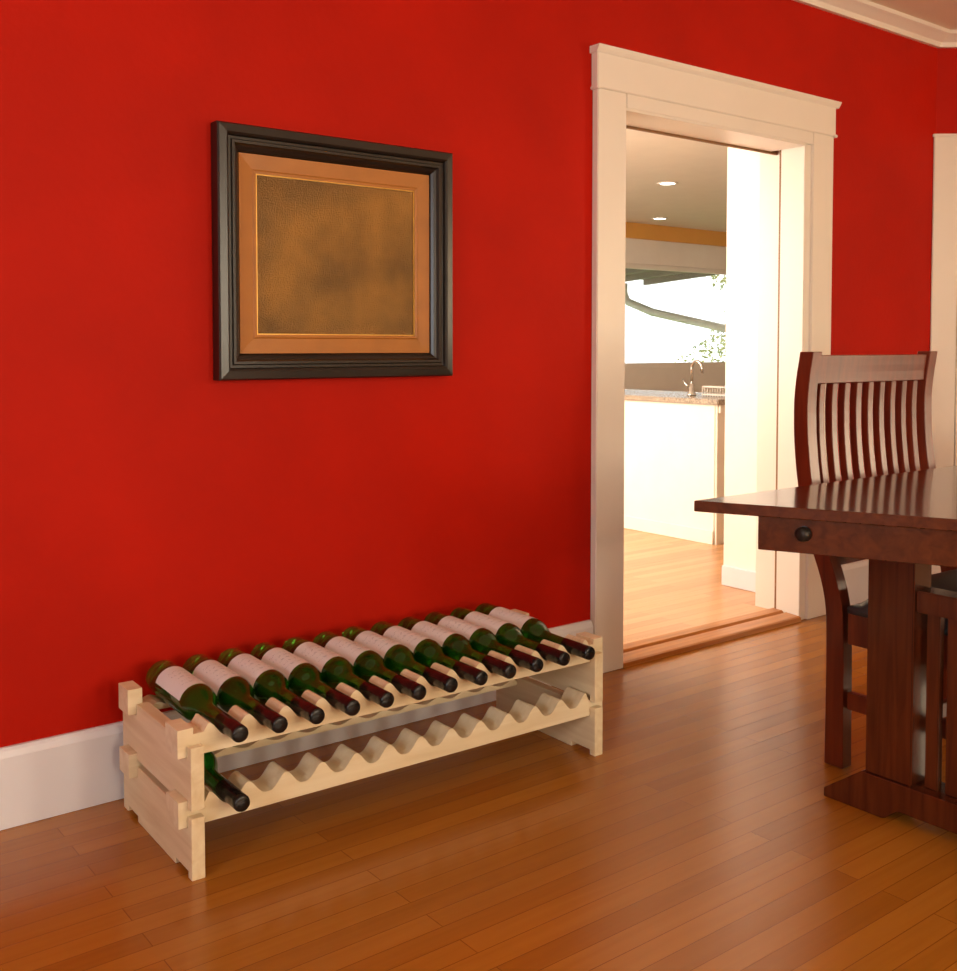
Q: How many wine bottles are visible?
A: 13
